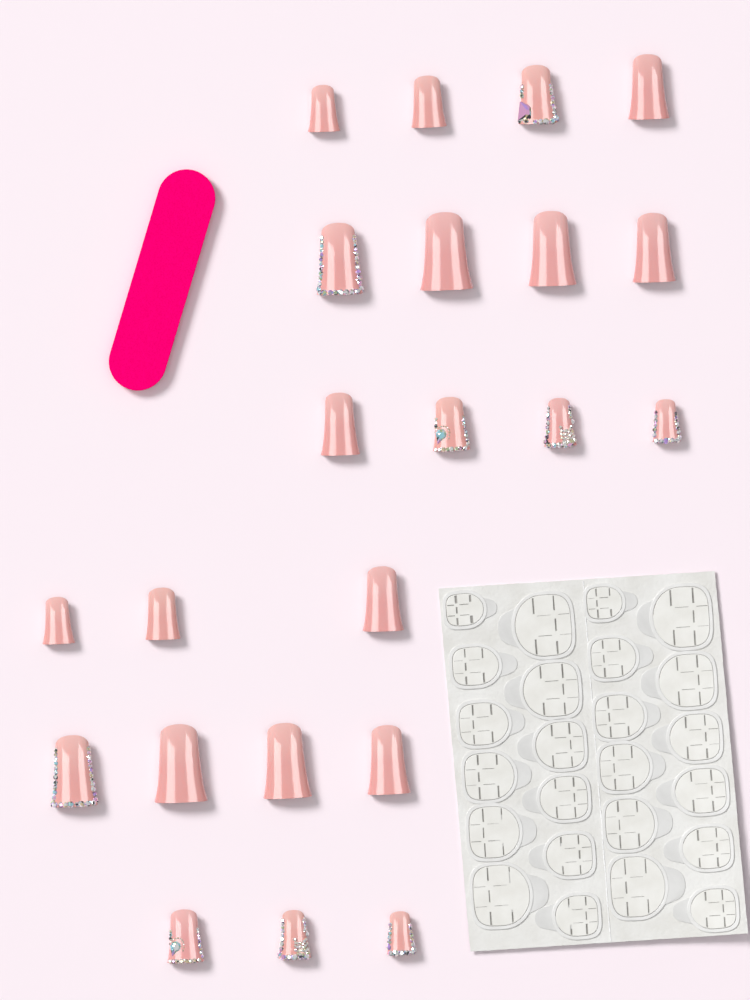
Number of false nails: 22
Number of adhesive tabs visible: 24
